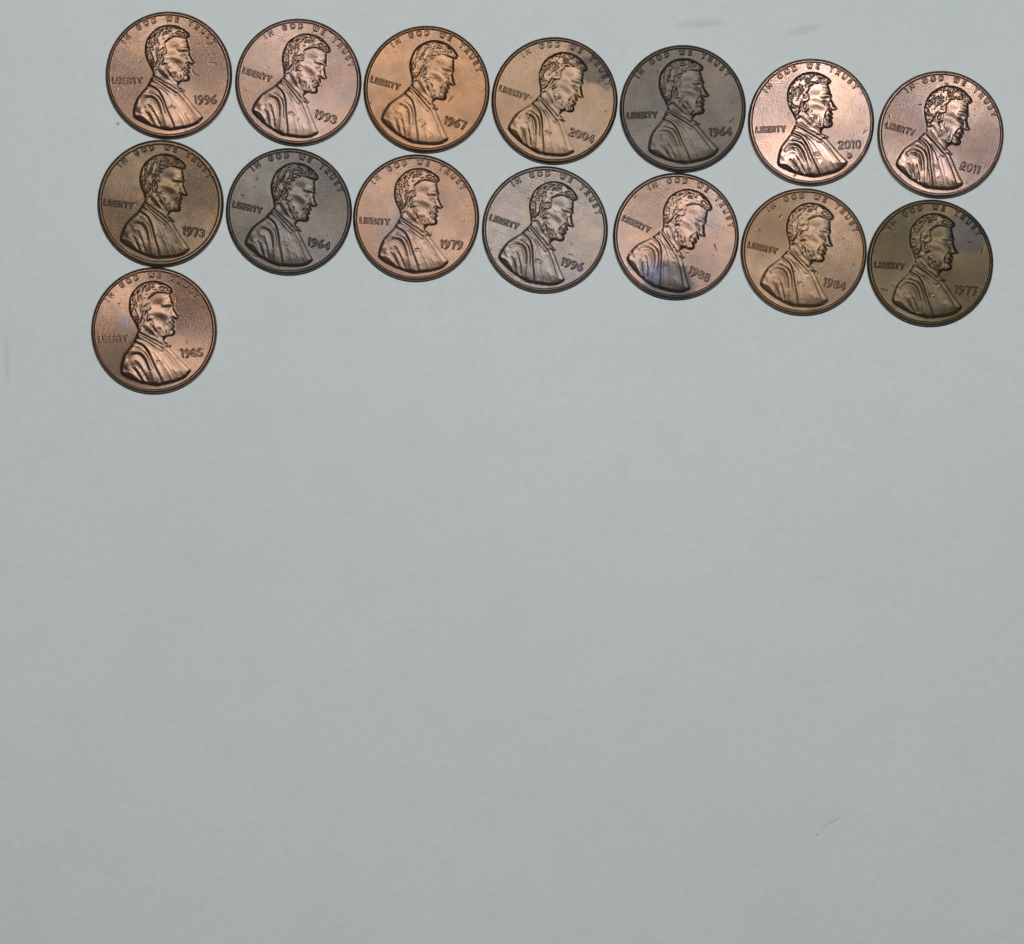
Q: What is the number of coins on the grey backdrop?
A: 15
